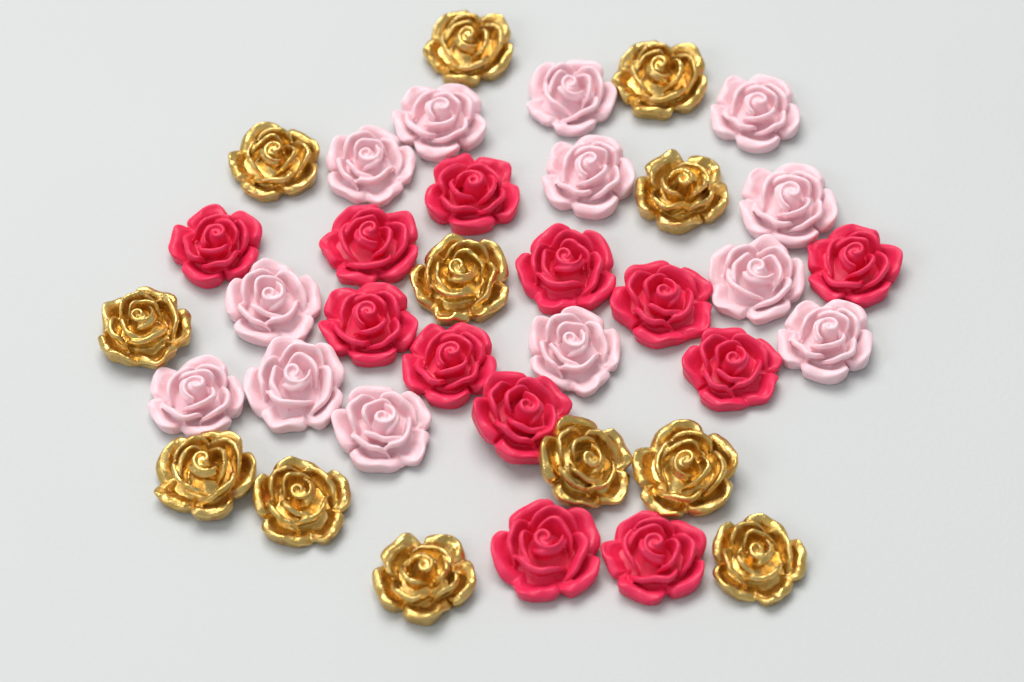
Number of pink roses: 13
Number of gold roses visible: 12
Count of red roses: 12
